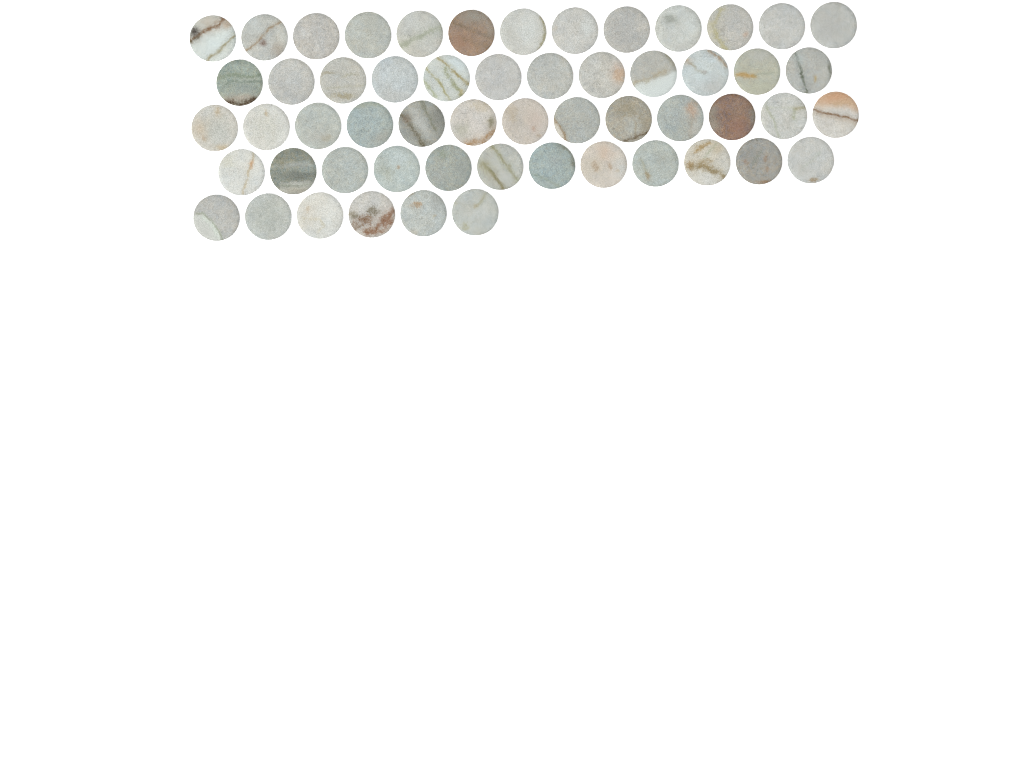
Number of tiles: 56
